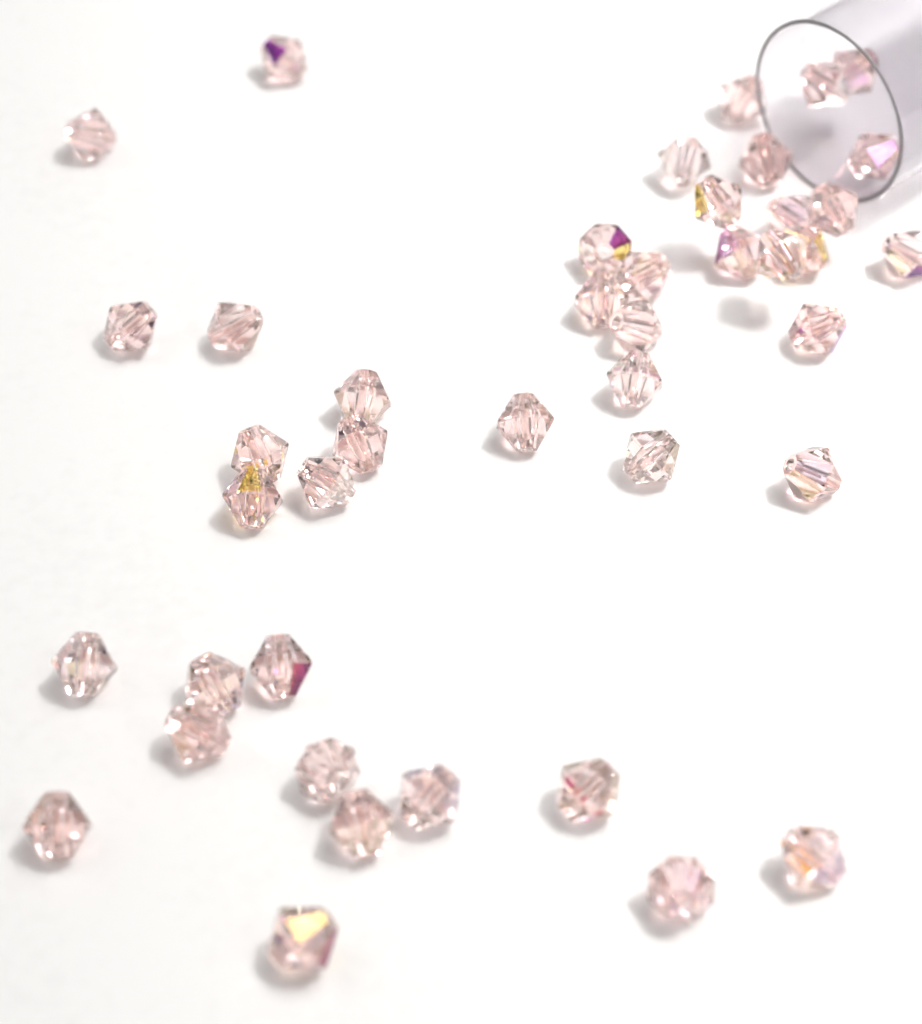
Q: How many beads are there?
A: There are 43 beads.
